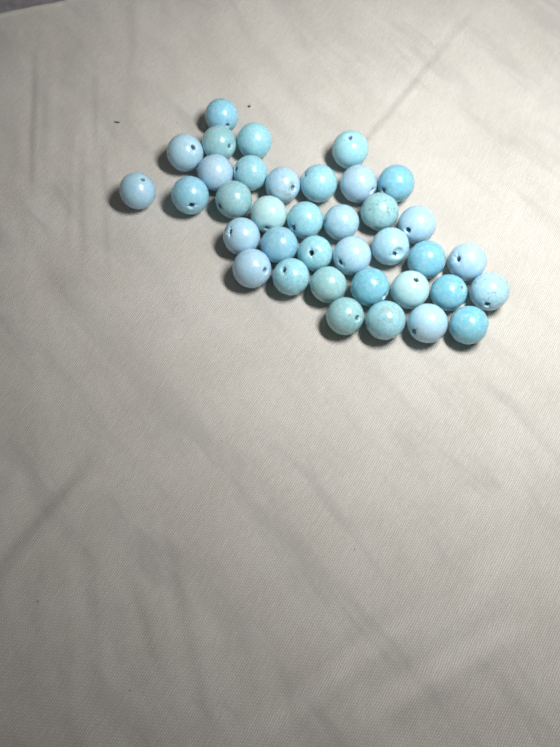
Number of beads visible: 37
